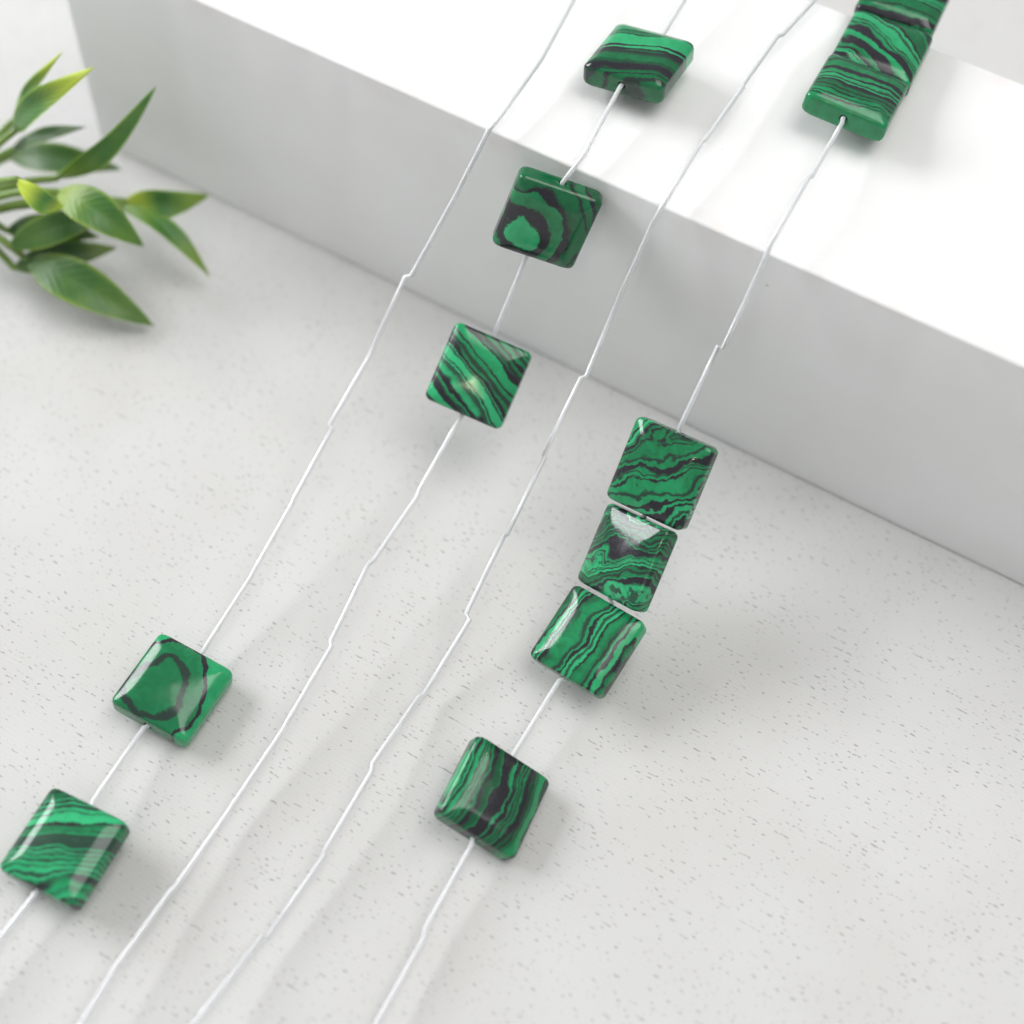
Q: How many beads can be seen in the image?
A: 12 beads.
